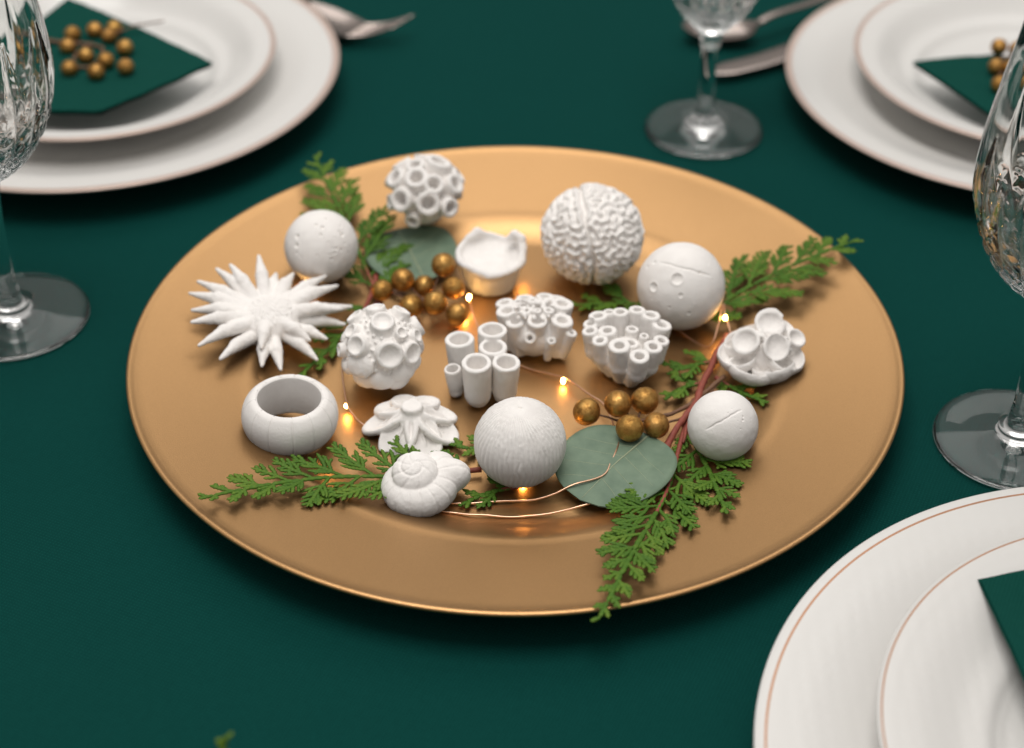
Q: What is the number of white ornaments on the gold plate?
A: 16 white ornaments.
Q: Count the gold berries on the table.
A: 29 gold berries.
